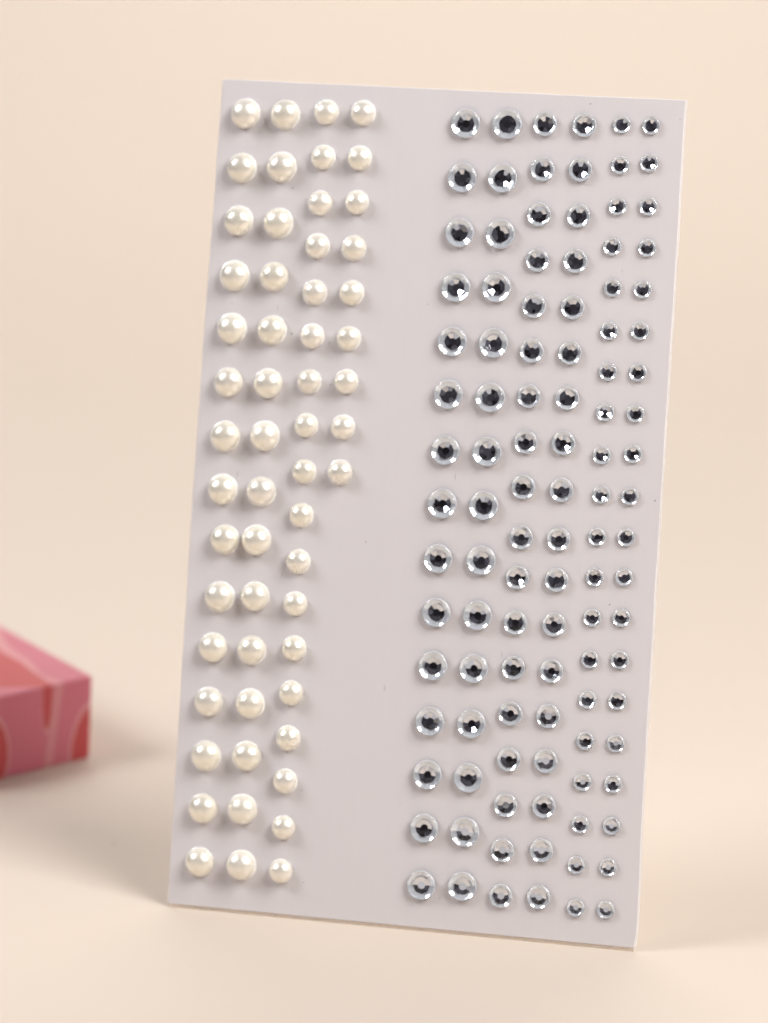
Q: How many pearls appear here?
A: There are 57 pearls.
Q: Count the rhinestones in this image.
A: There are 106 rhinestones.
